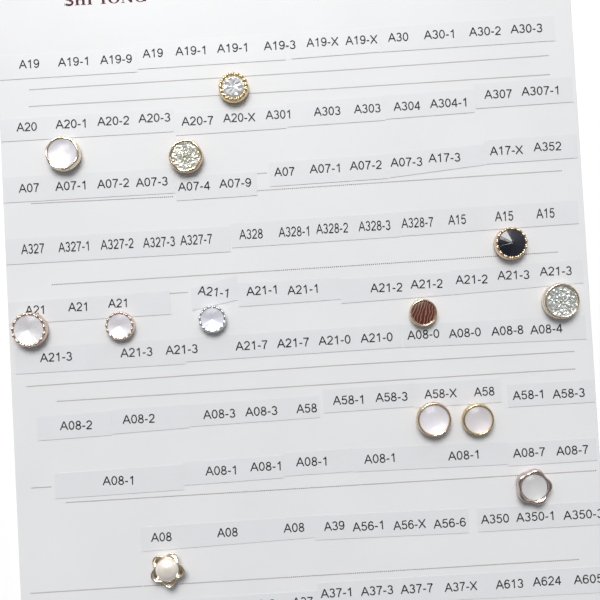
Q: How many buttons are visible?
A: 13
